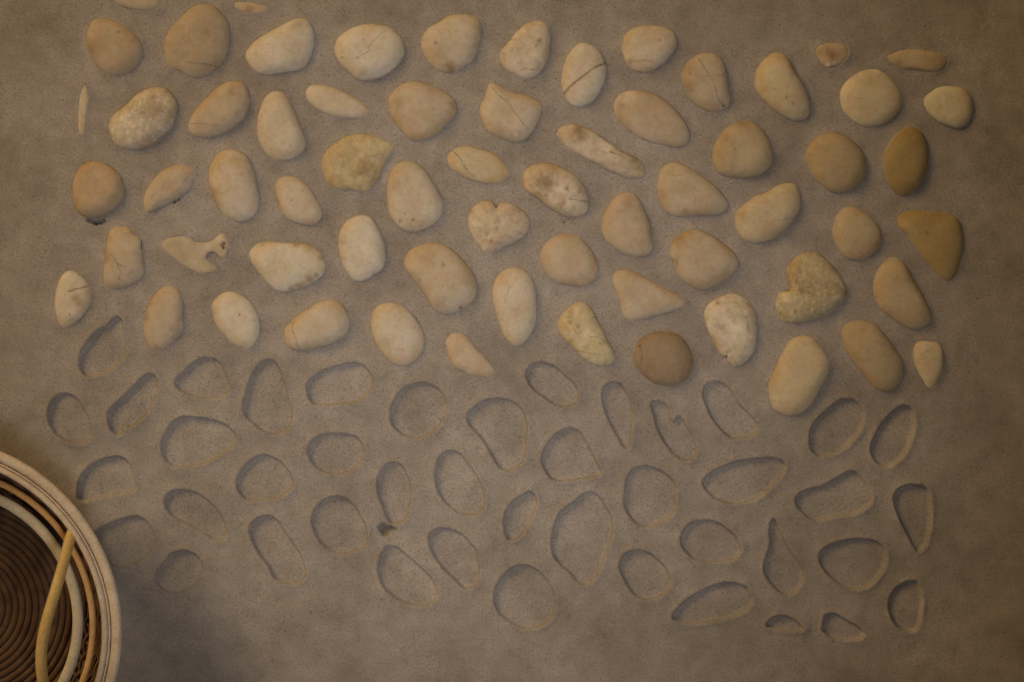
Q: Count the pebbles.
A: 65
